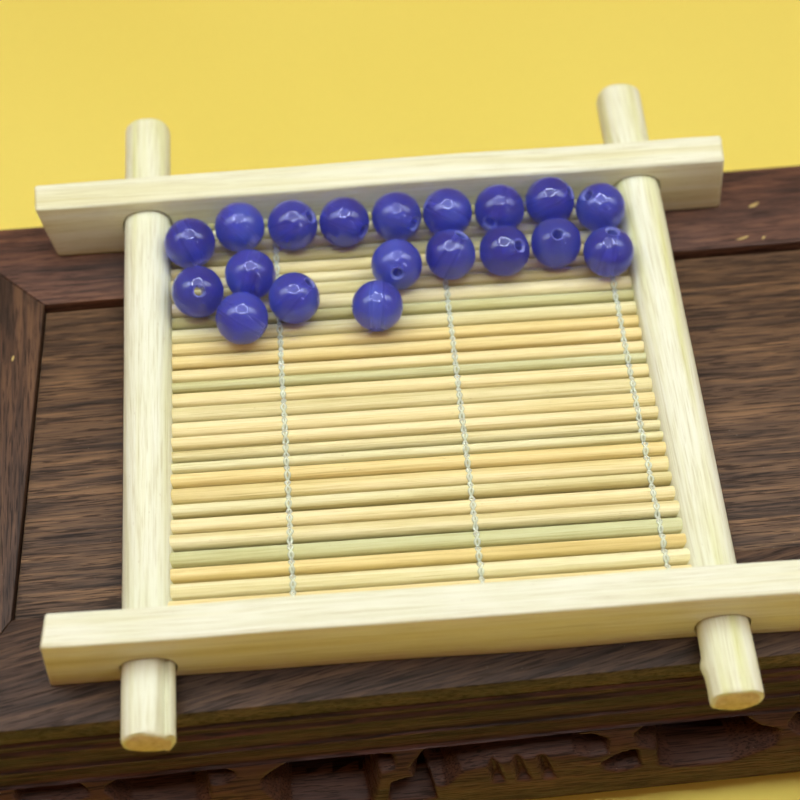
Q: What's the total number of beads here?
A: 19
